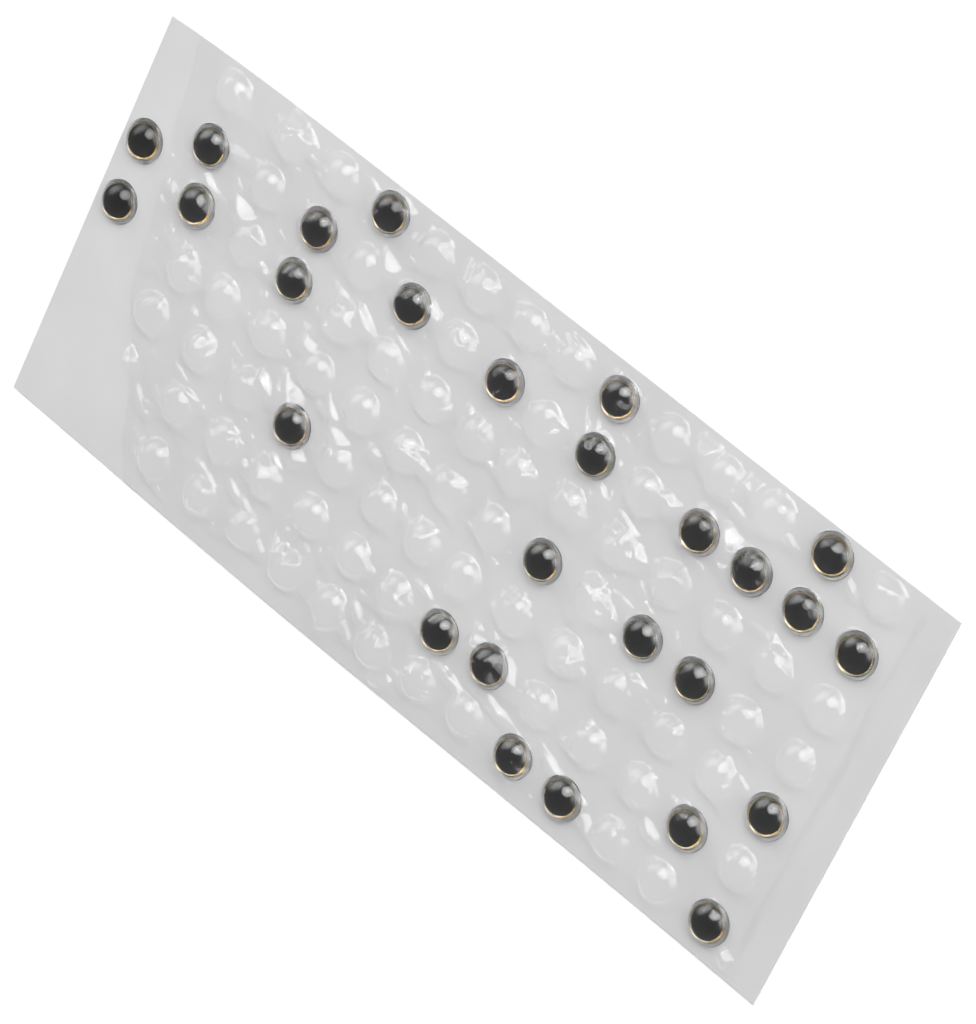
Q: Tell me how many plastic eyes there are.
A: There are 27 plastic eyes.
